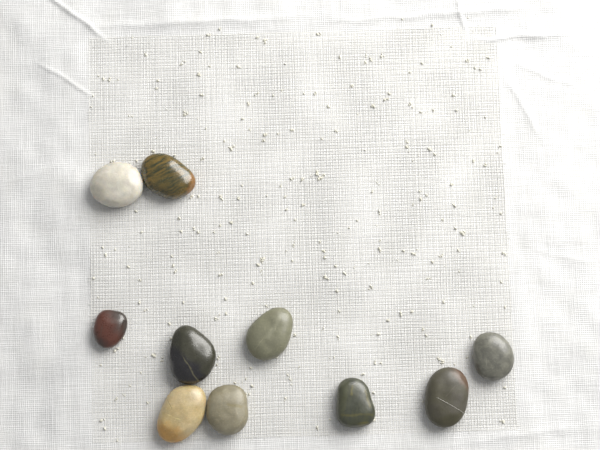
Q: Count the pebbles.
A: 10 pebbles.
